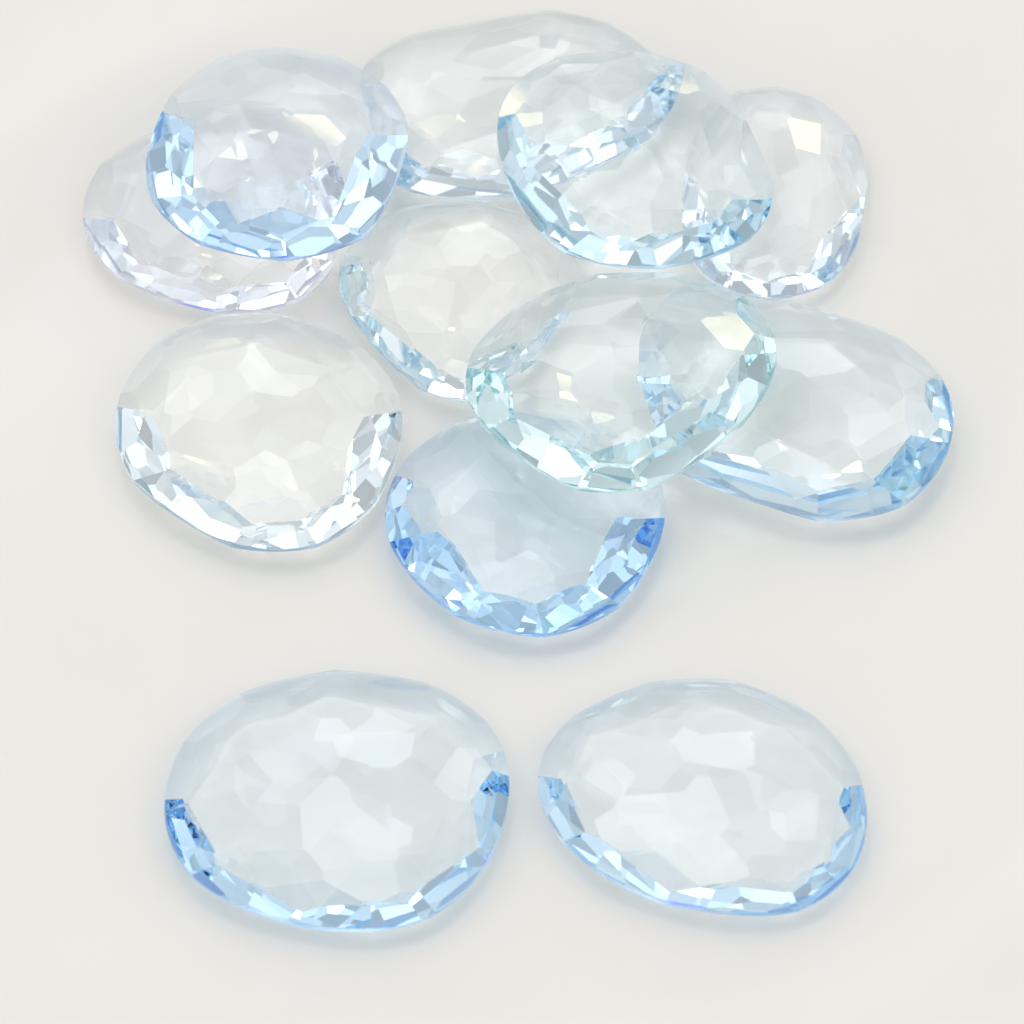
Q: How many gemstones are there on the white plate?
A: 12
